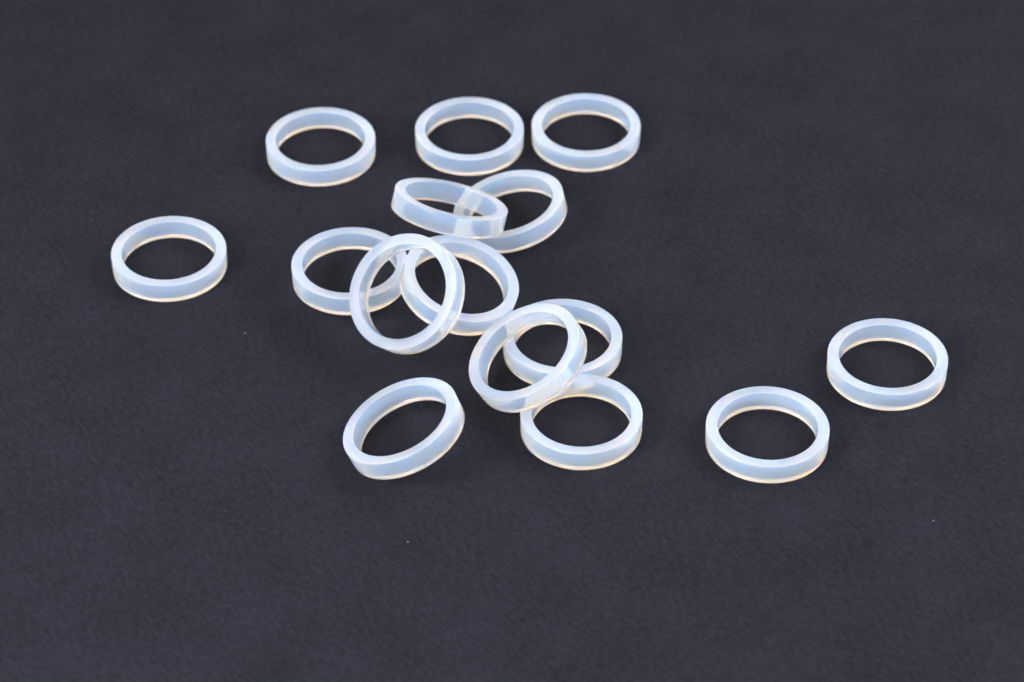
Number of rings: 15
